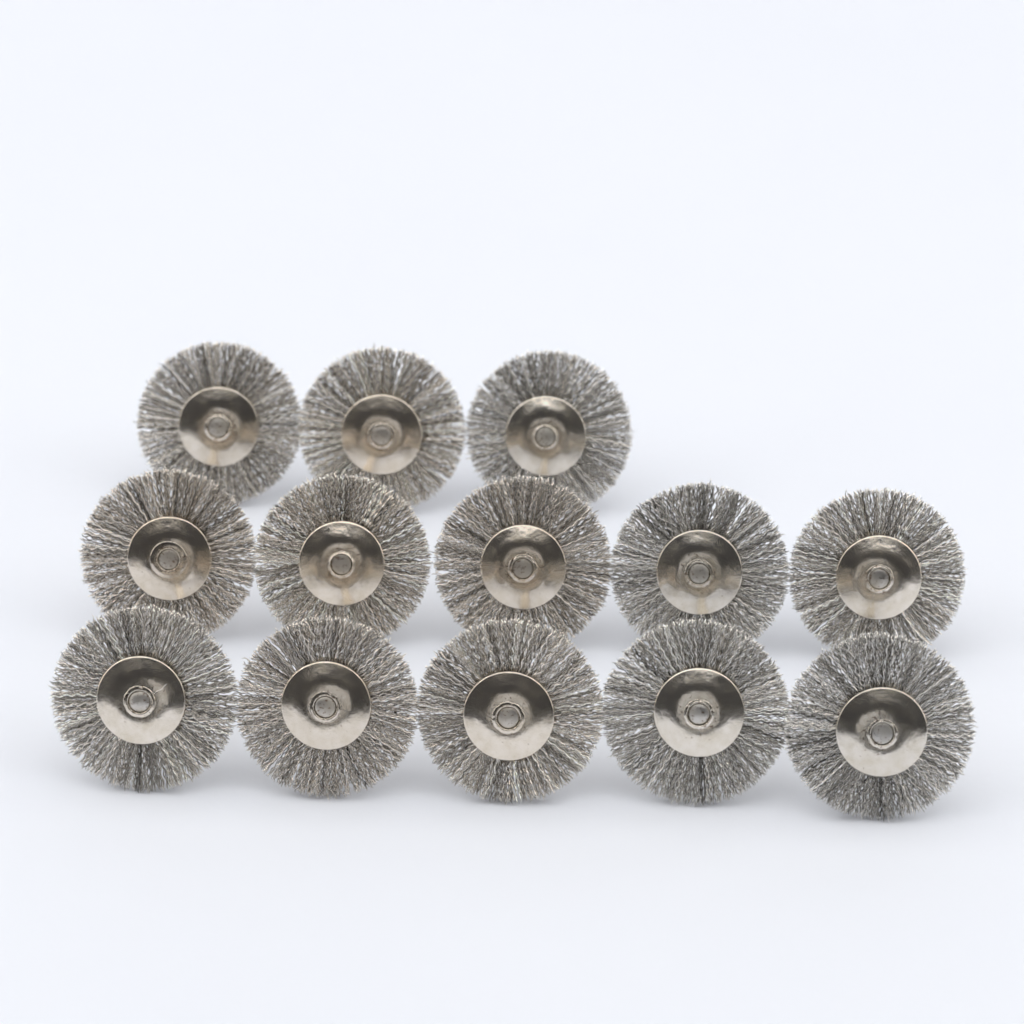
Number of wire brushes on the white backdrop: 13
